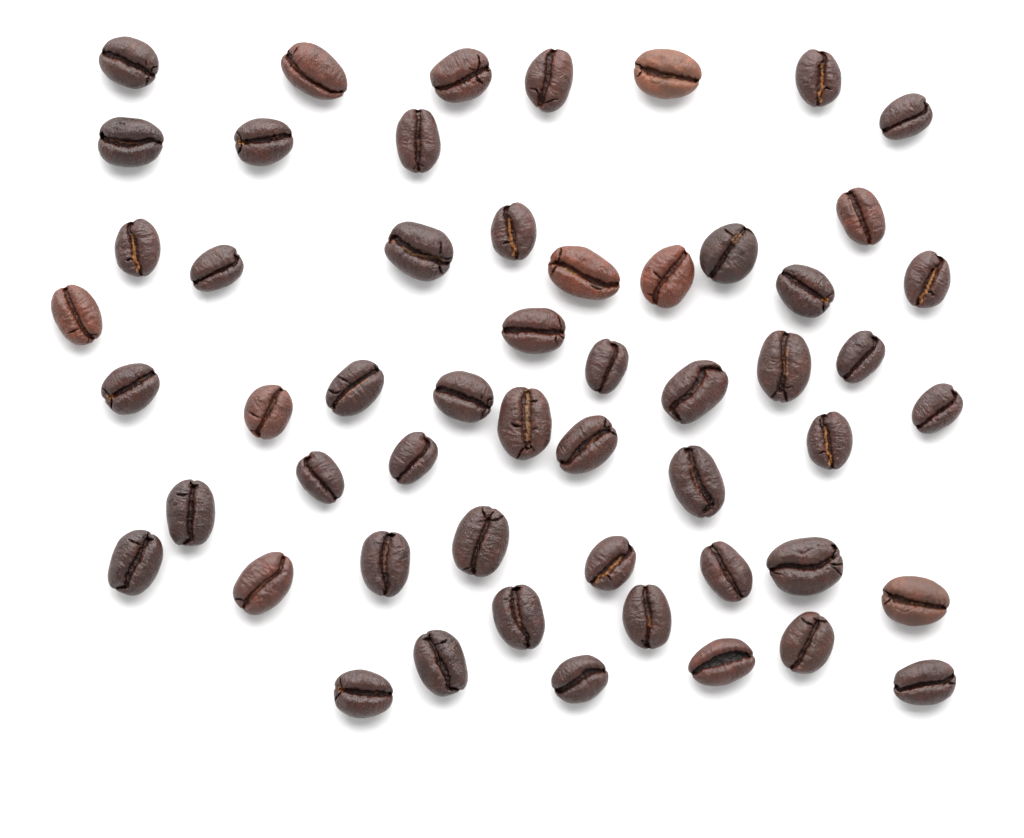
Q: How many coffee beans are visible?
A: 54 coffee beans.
